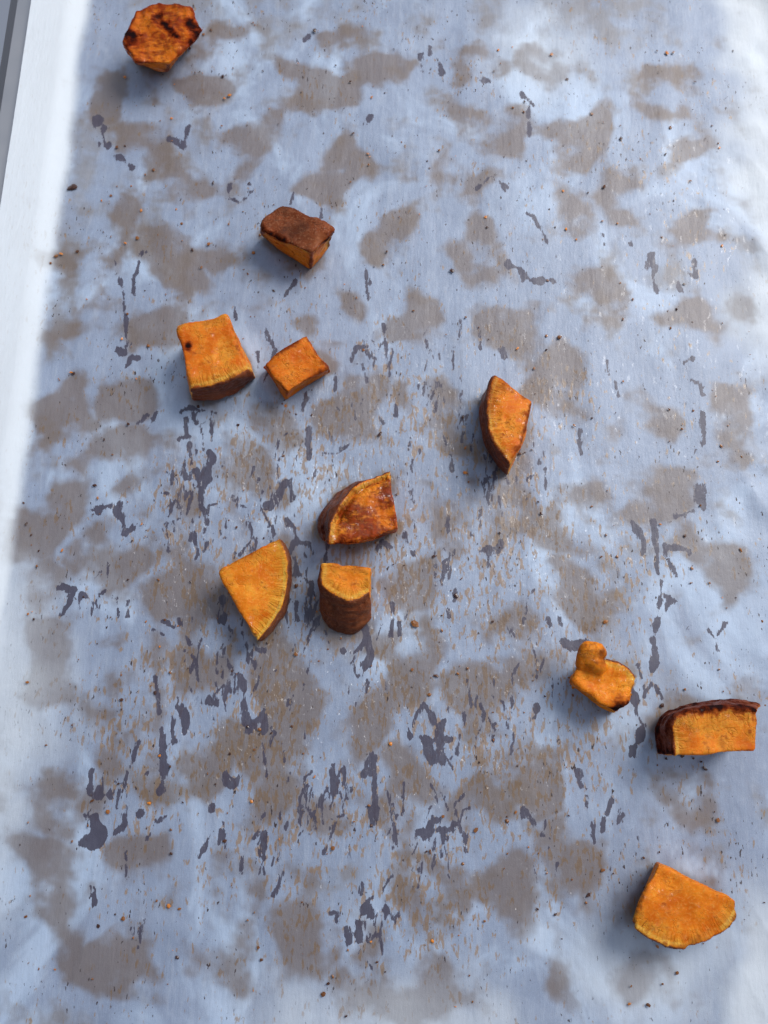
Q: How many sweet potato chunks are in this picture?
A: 11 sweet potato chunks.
